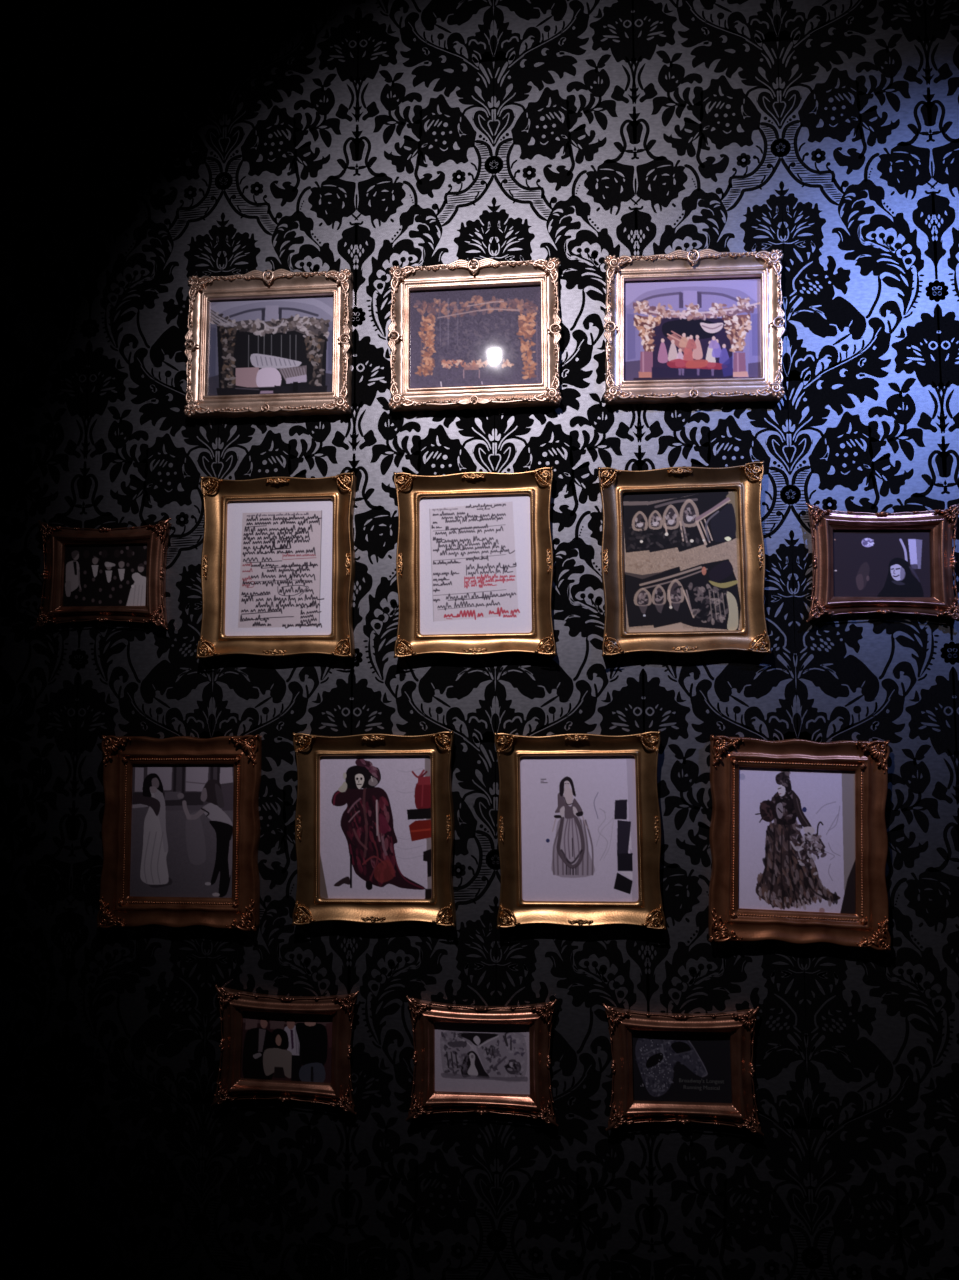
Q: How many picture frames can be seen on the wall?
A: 15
